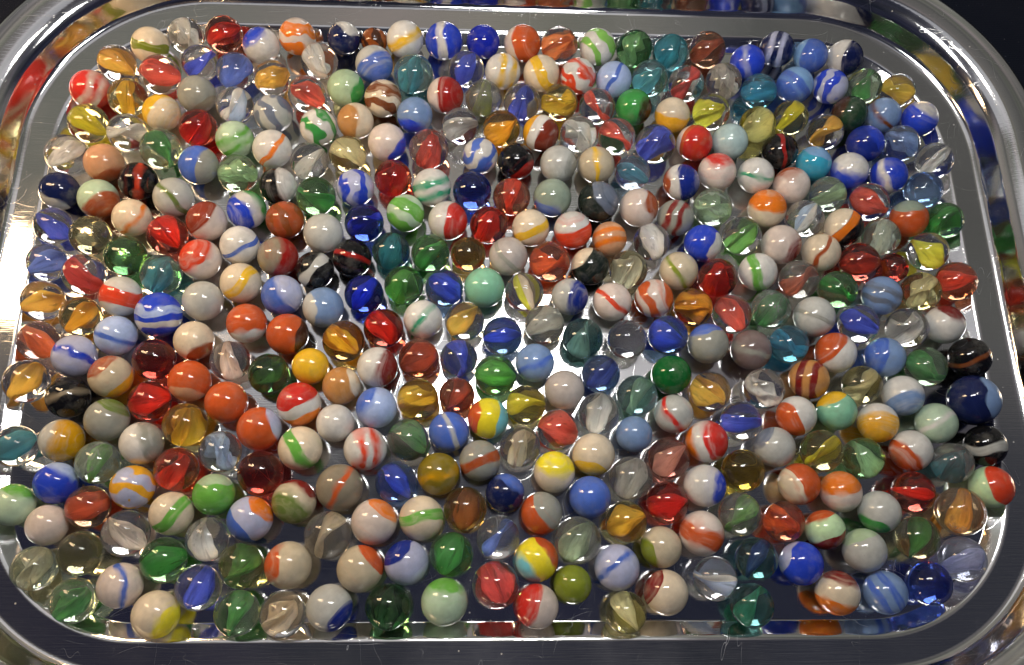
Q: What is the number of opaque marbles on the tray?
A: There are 193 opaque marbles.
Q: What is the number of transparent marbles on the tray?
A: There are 170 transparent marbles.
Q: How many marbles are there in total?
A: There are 363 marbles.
